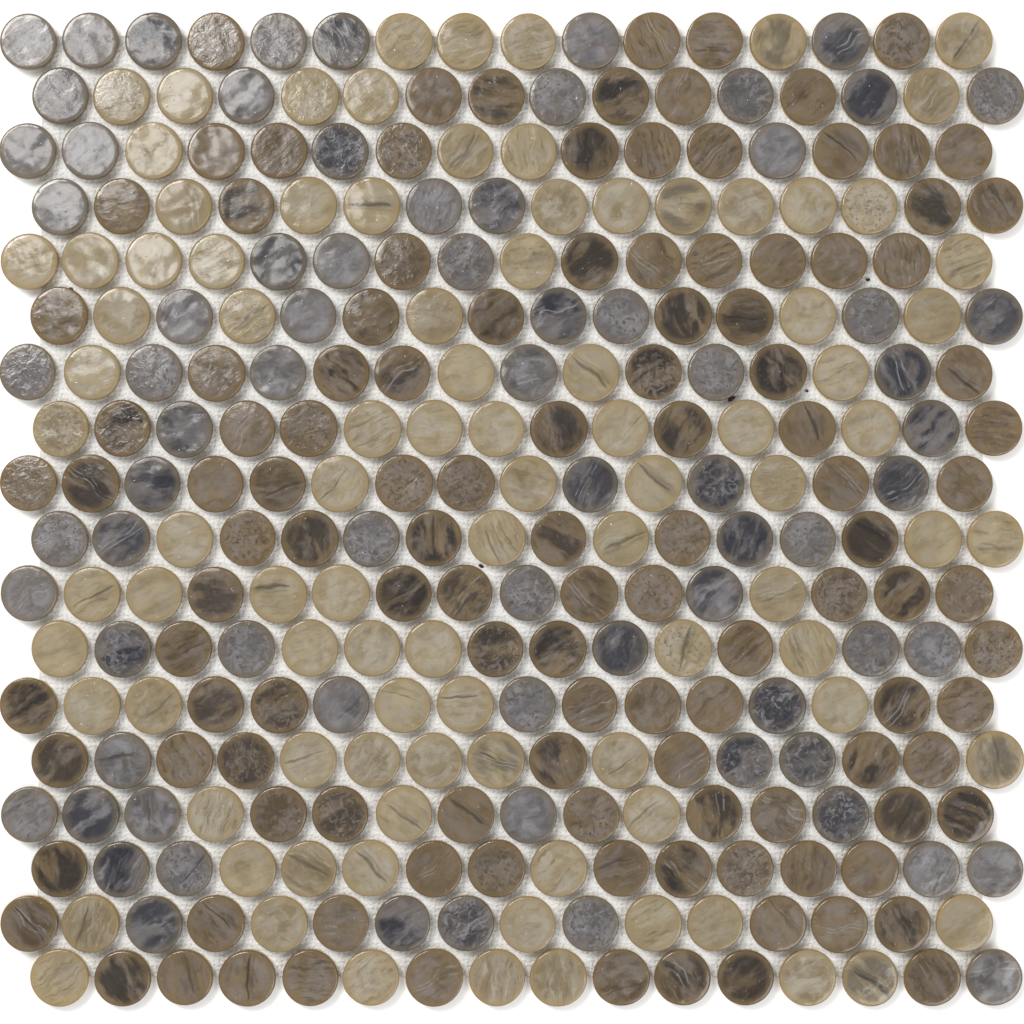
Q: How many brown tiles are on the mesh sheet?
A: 120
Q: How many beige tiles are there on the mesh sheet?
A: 94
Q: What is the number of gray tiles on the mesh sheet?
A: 74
